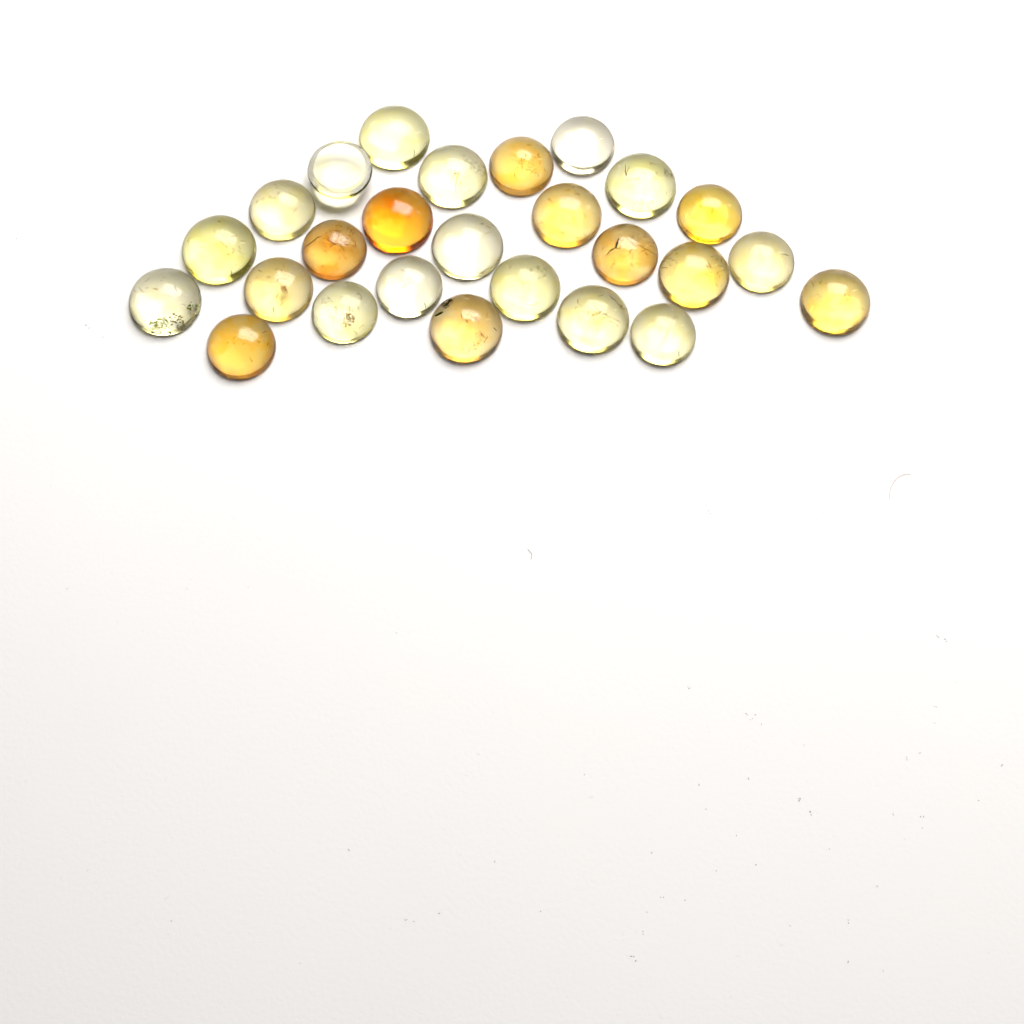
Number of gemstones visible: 26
